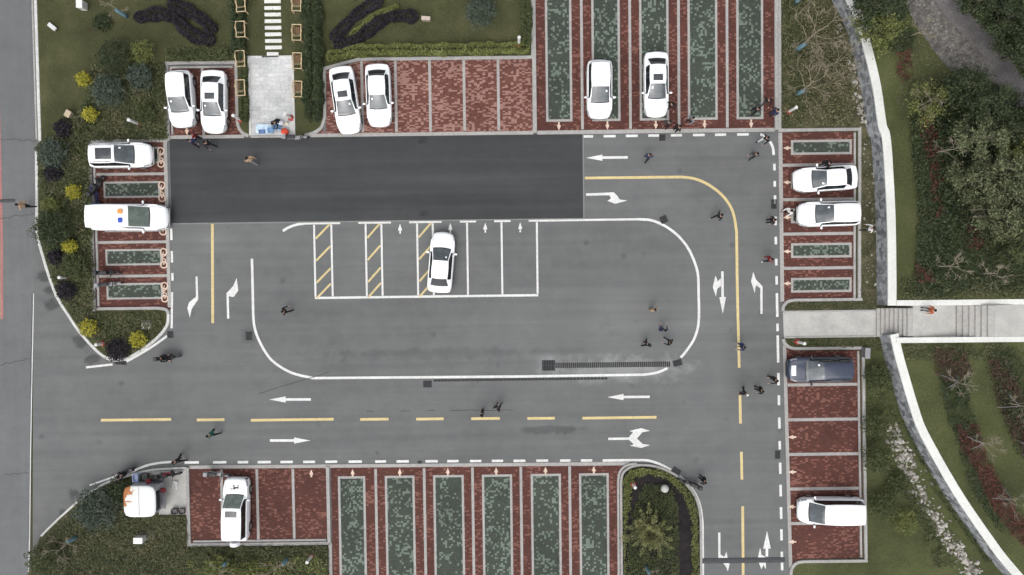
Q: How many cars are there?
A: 14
